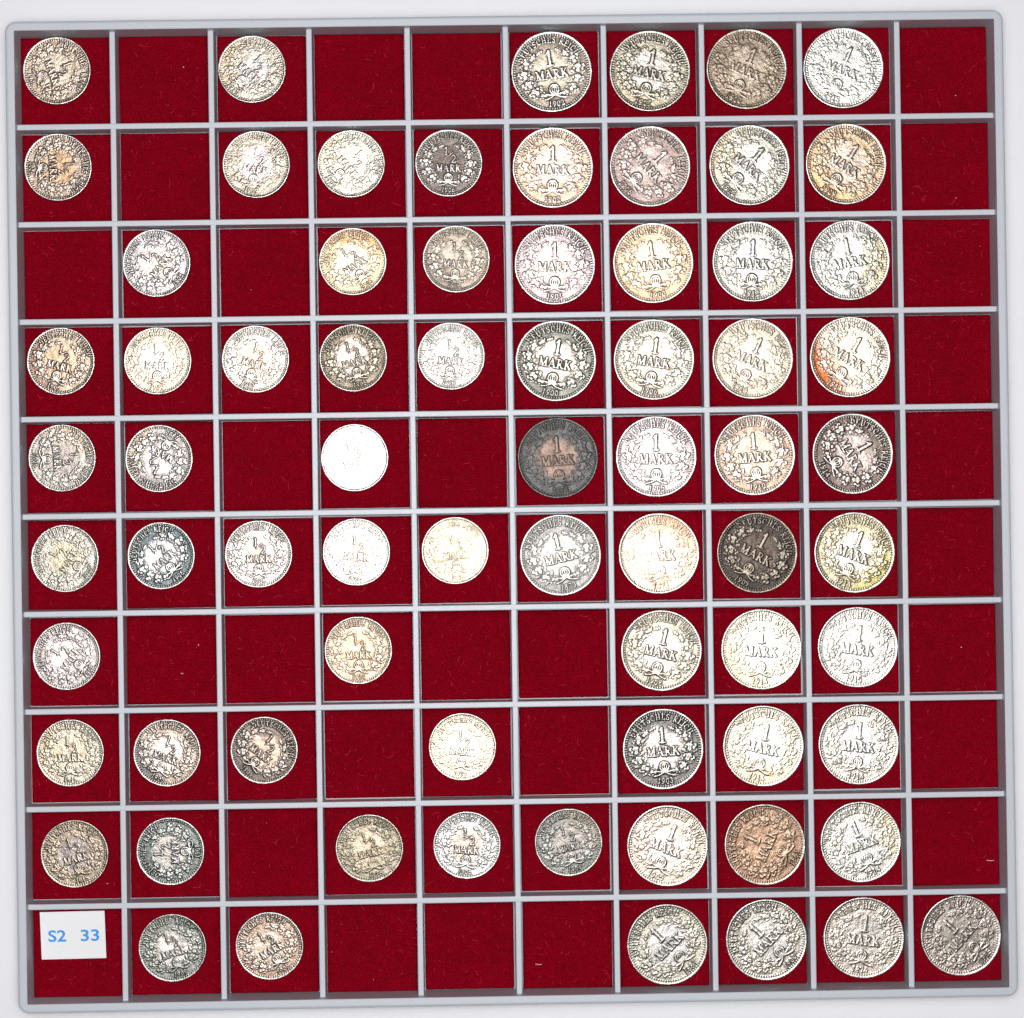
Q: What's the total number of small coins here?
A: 35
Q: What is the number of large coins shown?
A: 37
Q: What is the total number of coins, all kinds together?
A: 72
